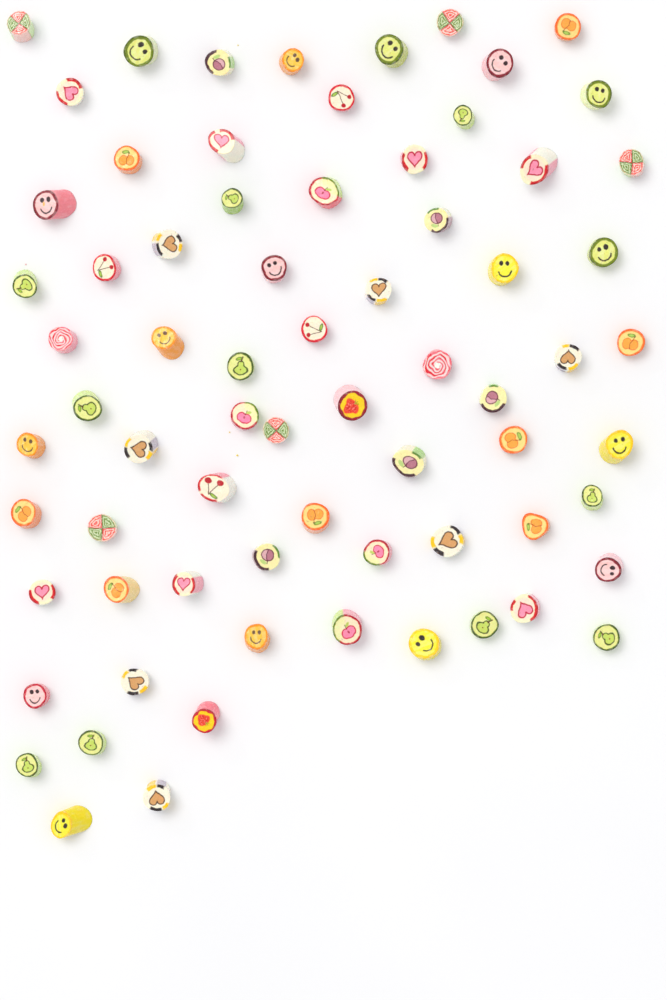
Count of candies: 71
